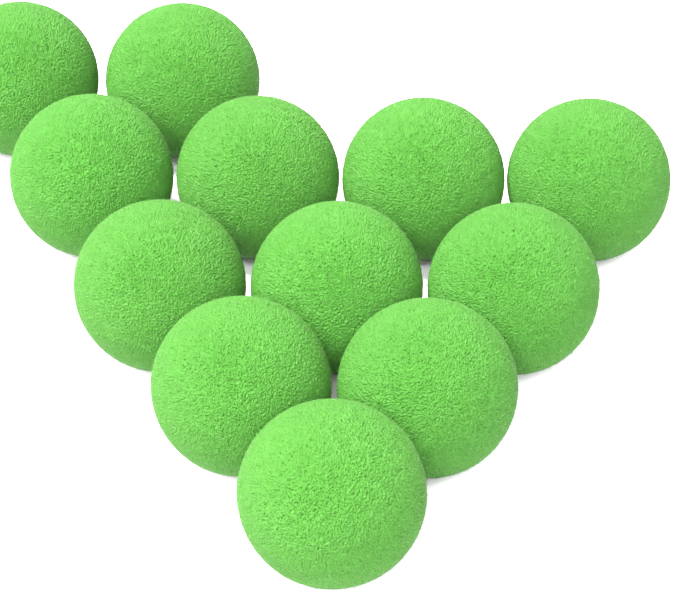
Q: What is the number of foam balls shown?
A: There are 12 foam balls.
